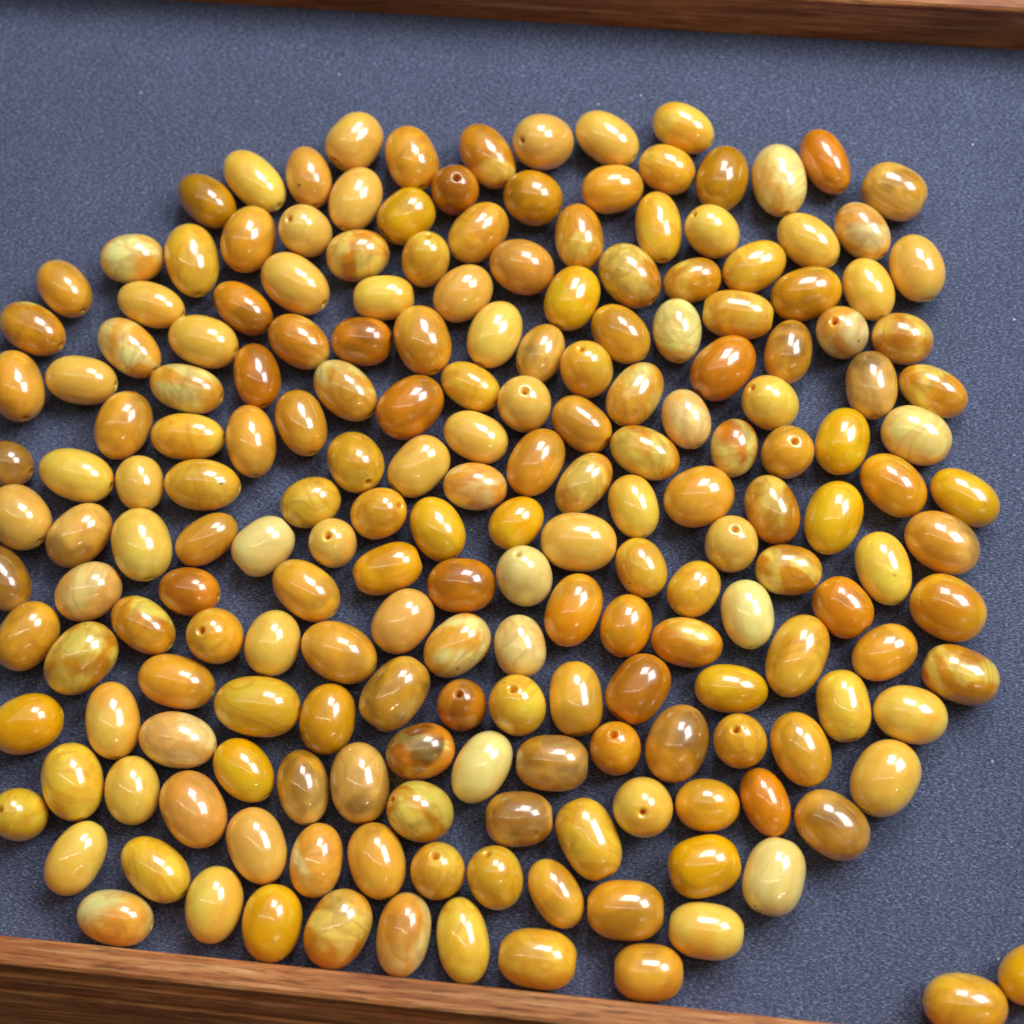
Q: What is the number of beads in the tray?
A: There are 200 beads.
